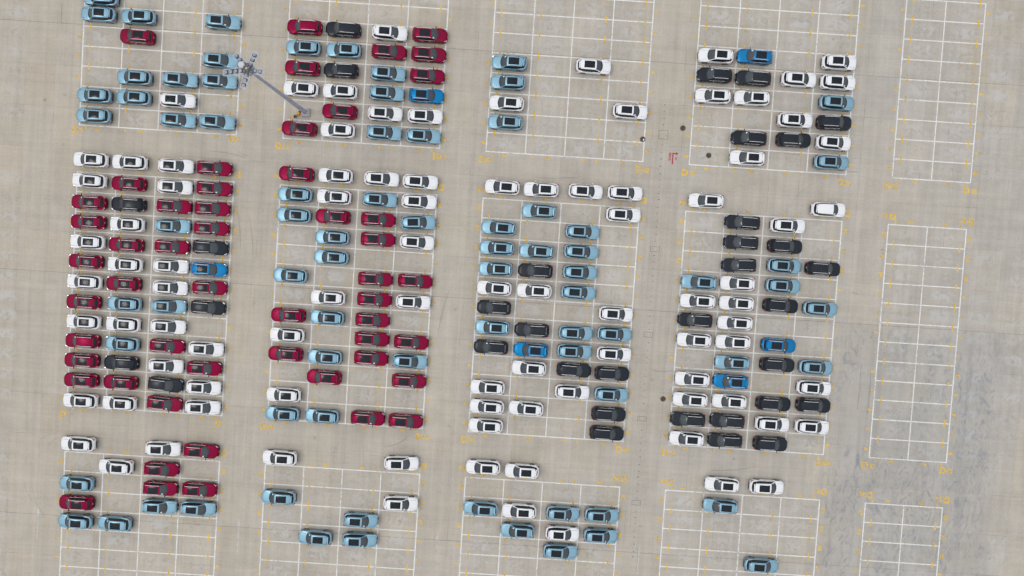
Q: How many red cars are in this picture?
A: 52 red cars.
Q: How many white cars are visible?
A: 92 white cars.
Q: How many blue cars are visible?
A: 83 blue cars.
